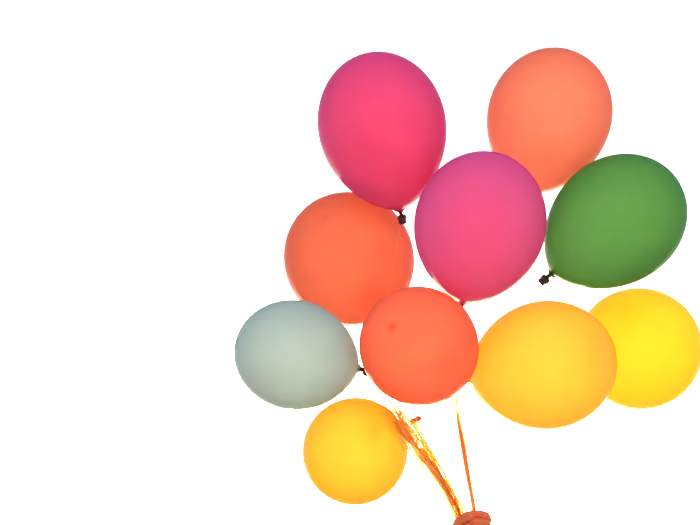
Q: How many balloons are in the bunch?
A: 10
